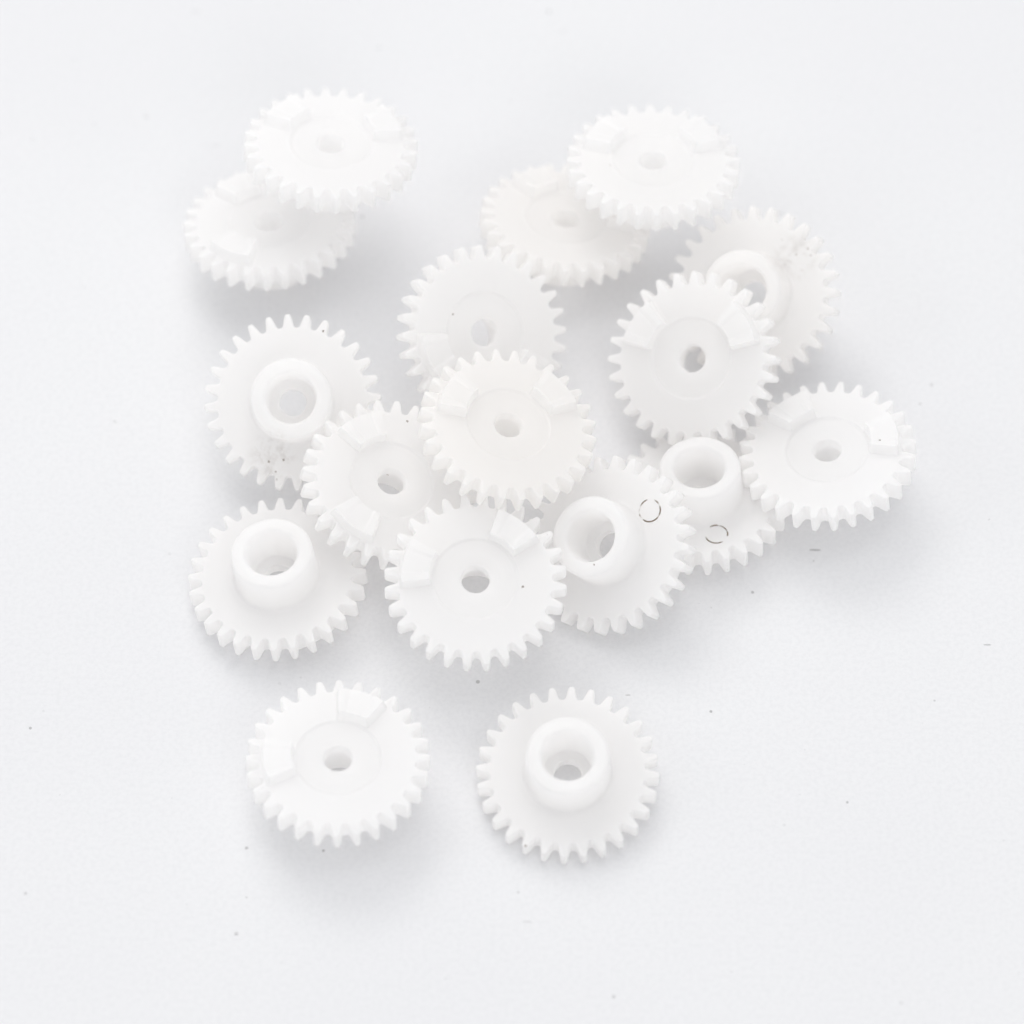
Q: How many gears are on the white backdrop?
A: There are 17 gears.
